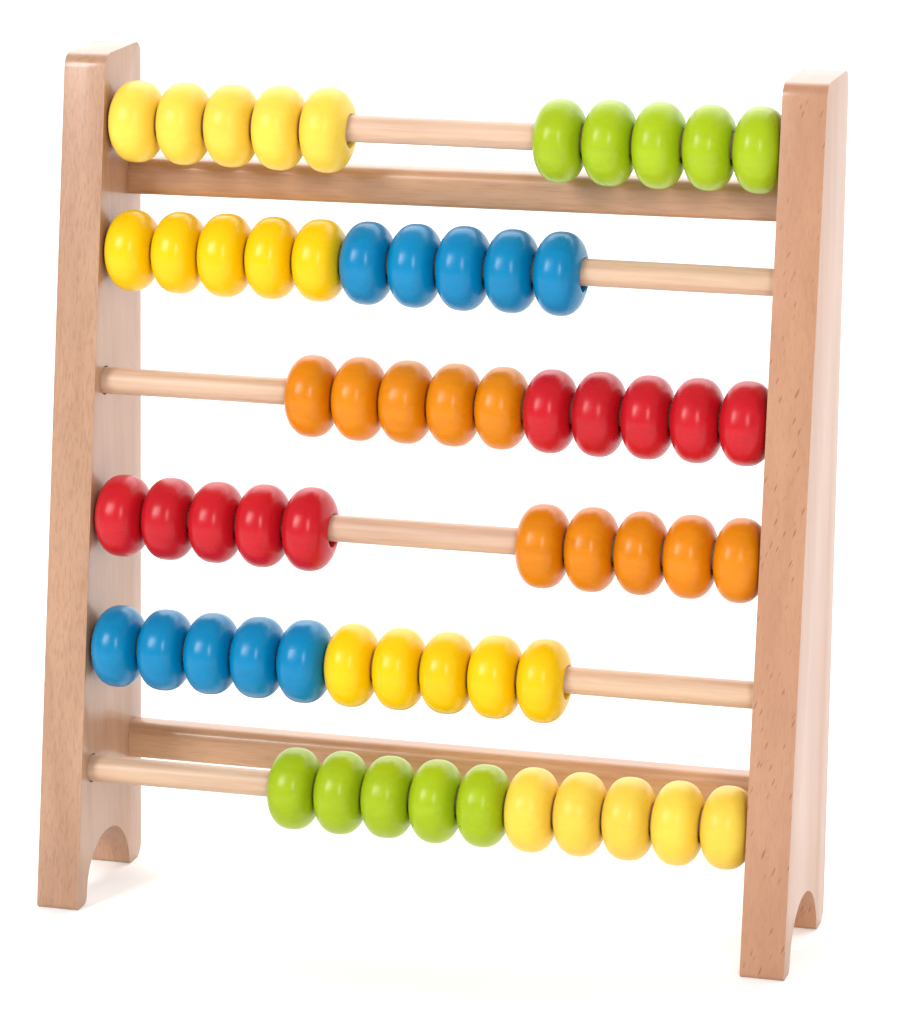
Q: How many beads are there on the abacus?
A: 60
